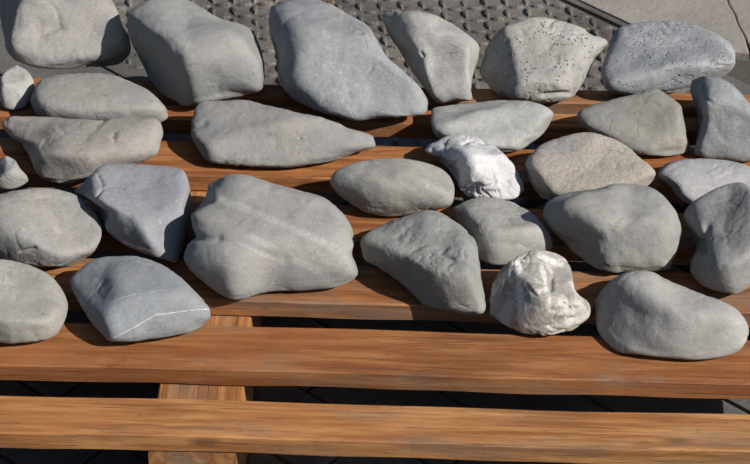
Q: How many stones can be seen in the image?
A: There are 29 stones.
